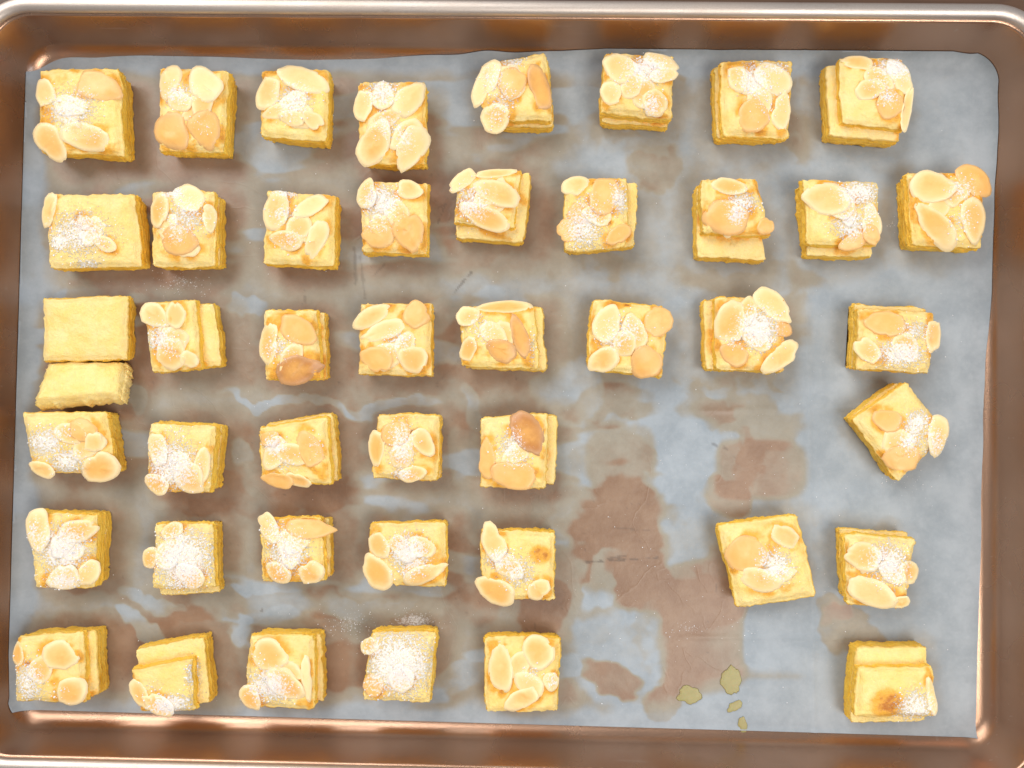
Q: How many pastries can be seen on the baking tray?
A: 45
